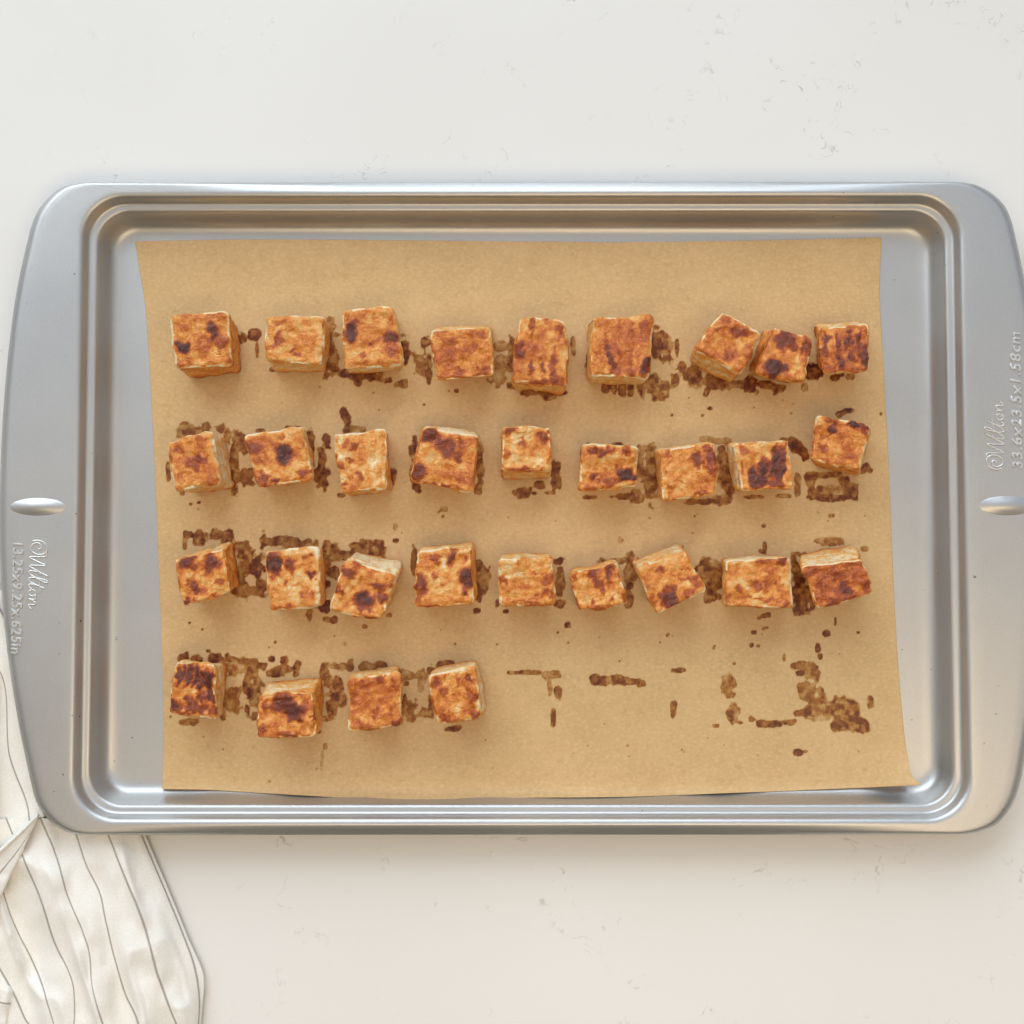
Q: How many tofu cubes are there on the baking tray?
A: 31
